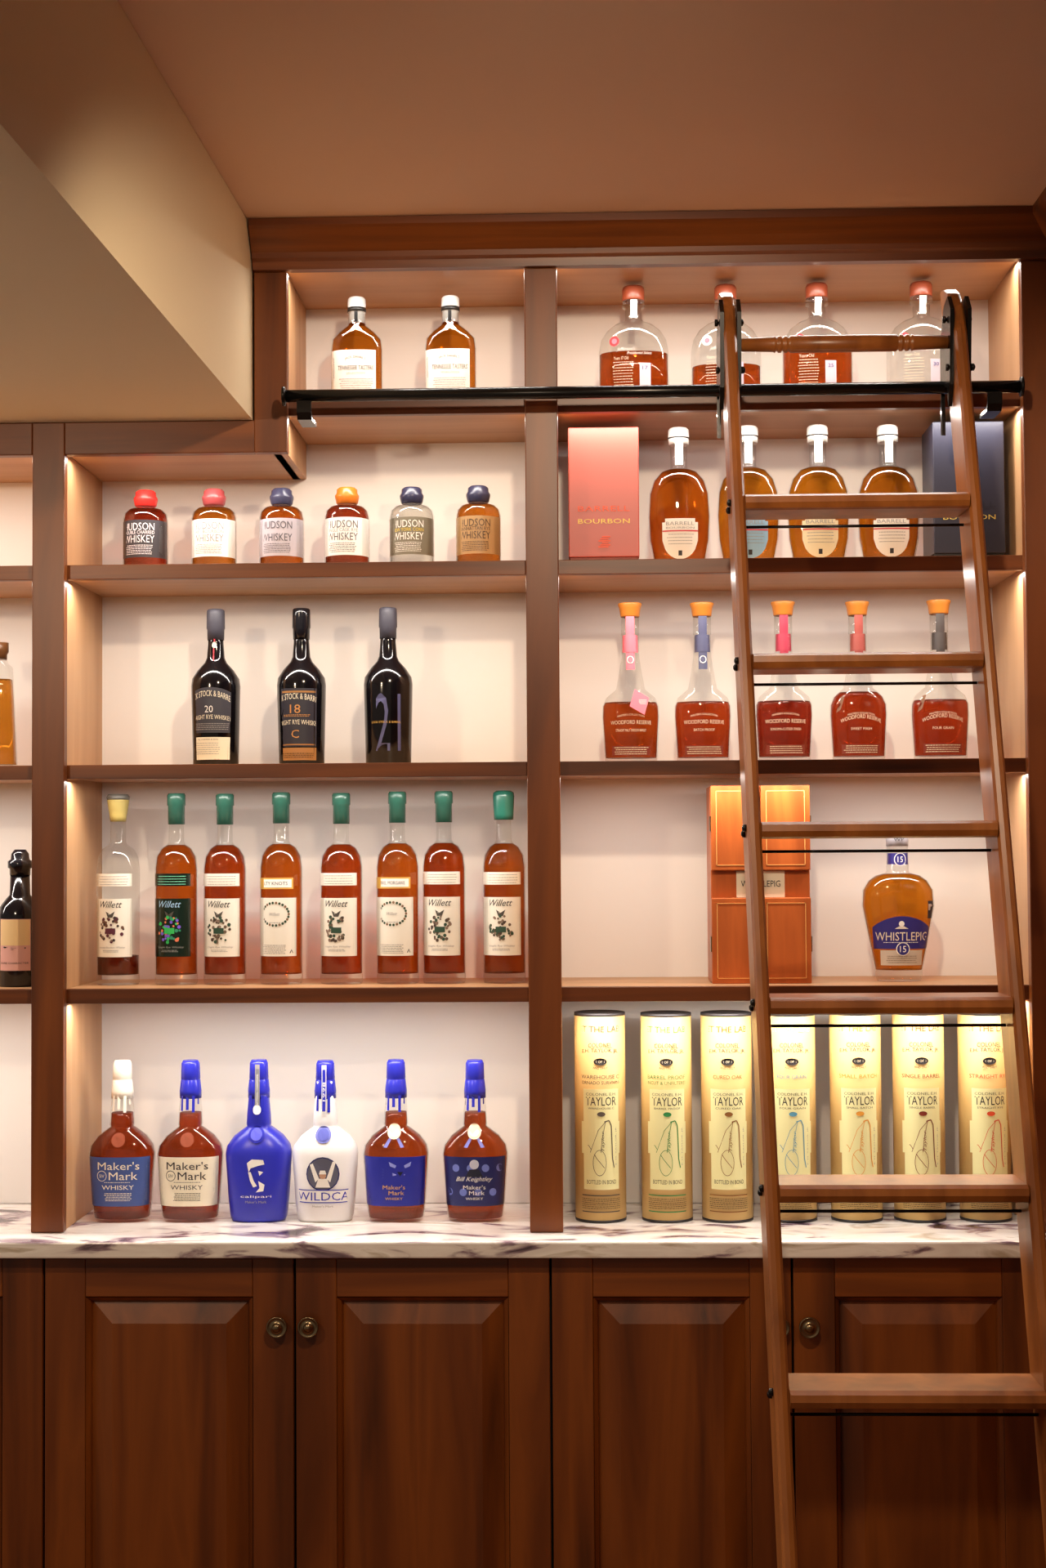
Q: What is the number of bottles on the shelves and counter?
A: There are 41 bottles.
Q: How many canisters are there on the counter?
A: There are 7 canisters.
